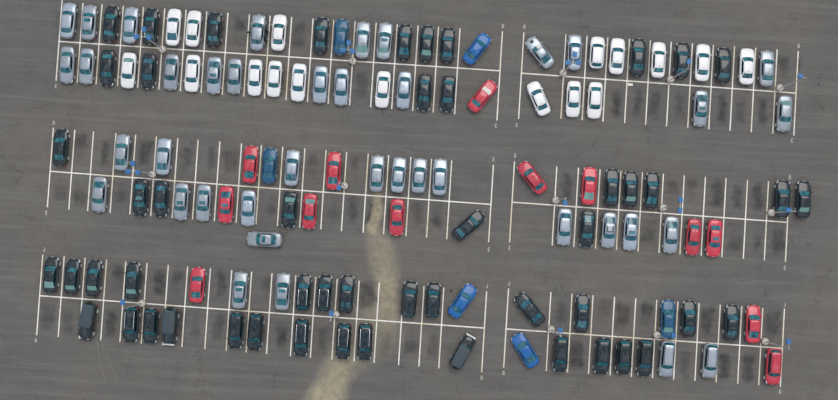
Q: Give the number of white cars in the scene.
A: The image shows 17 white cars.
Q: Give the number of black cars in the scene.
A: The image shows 52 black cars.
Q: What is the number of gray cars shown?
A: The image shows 39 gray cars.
